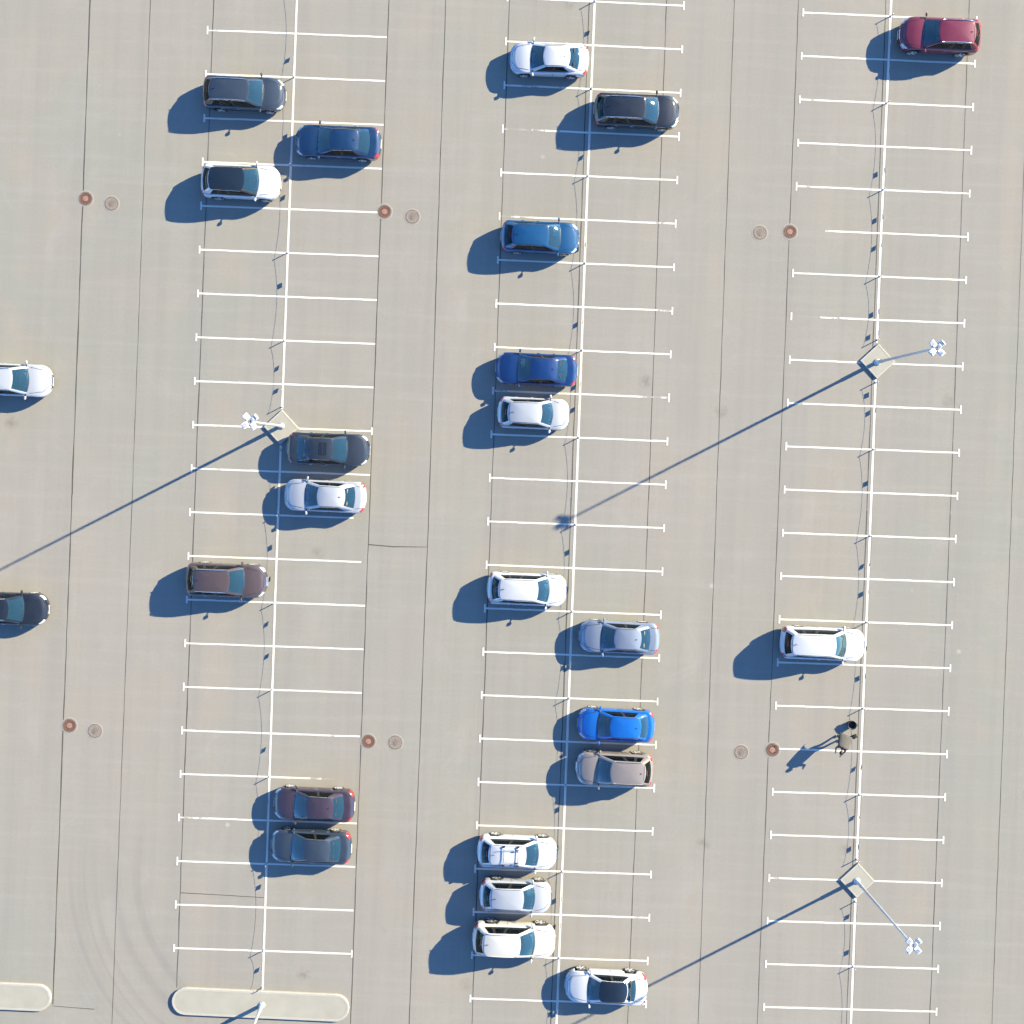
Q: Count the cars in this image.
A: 25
